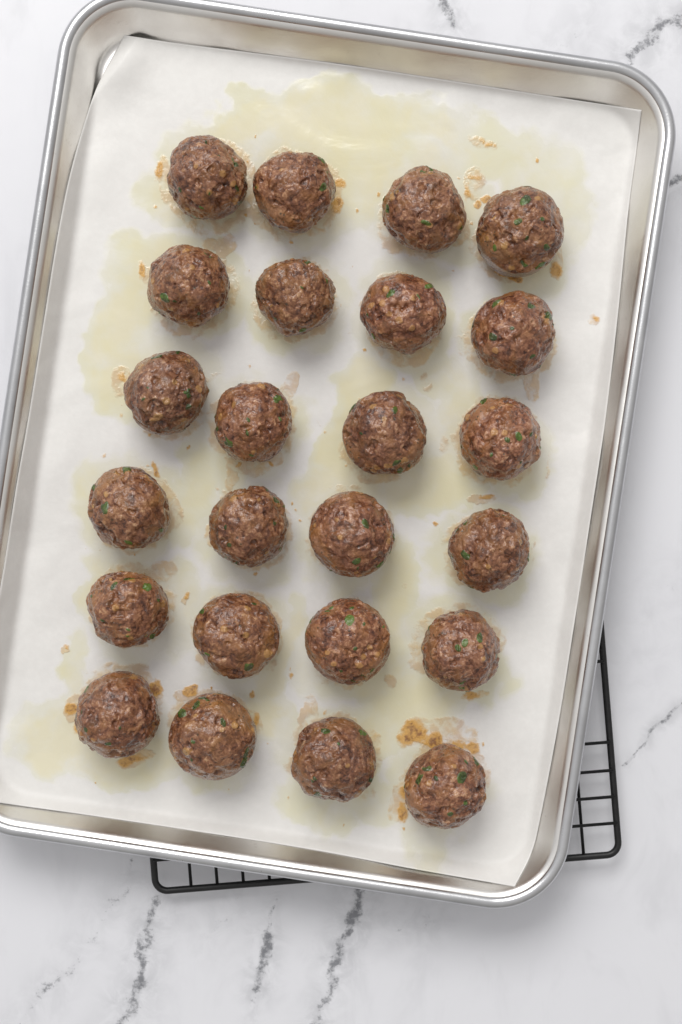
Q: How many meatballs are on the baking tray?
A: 24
